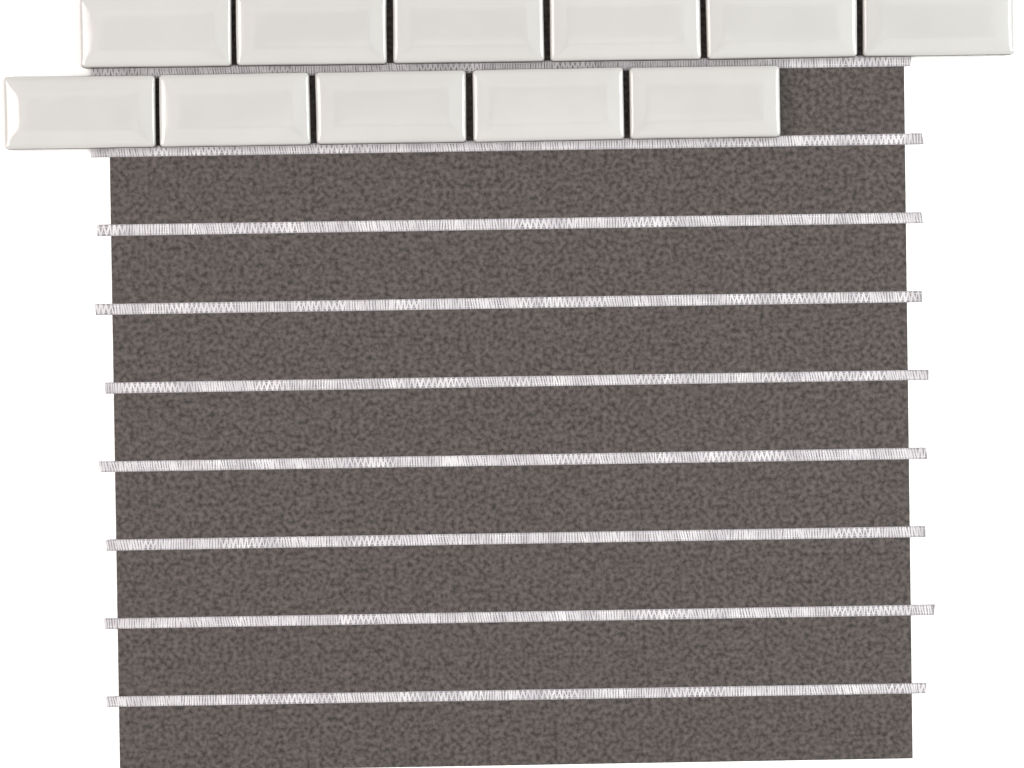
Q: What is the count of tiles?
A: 11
